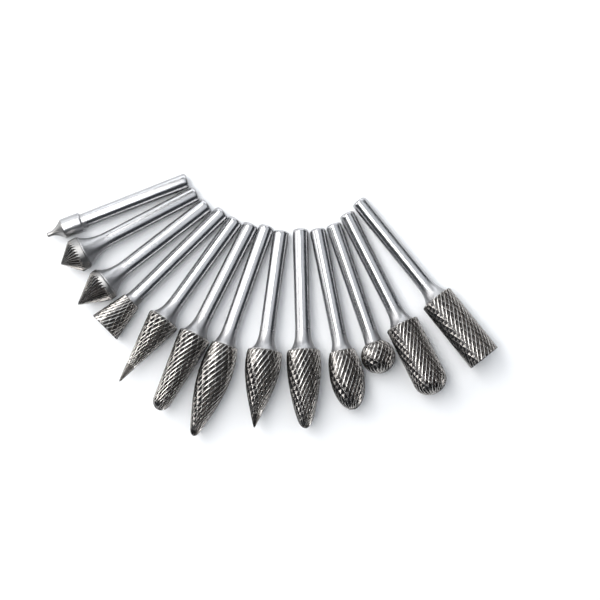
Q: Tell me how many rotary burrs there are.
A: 13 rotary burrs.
